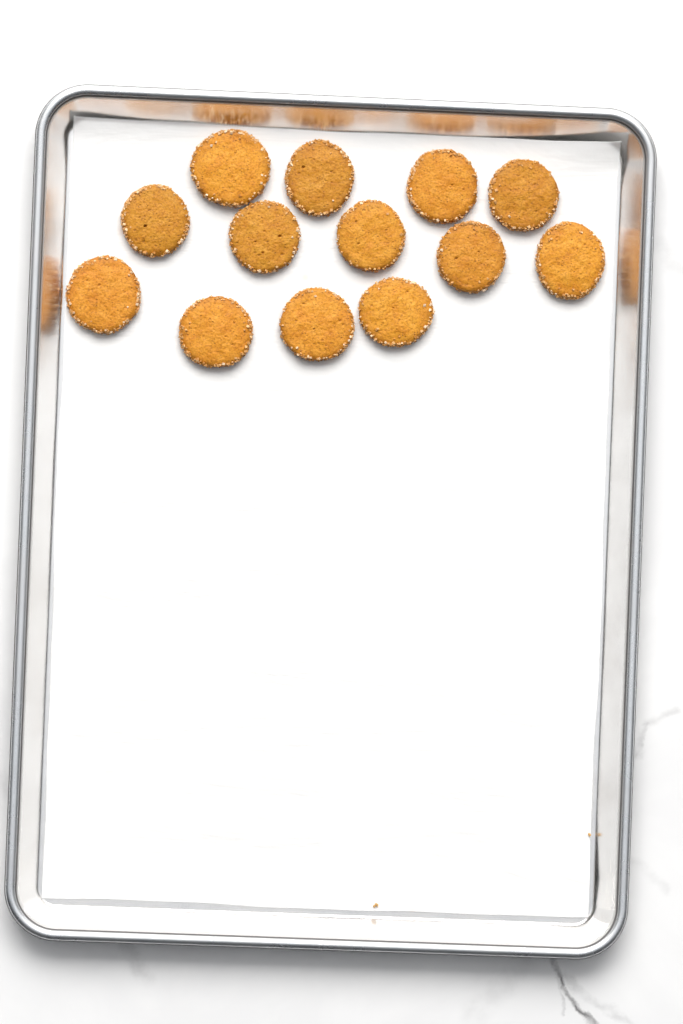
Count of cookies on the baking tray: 13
